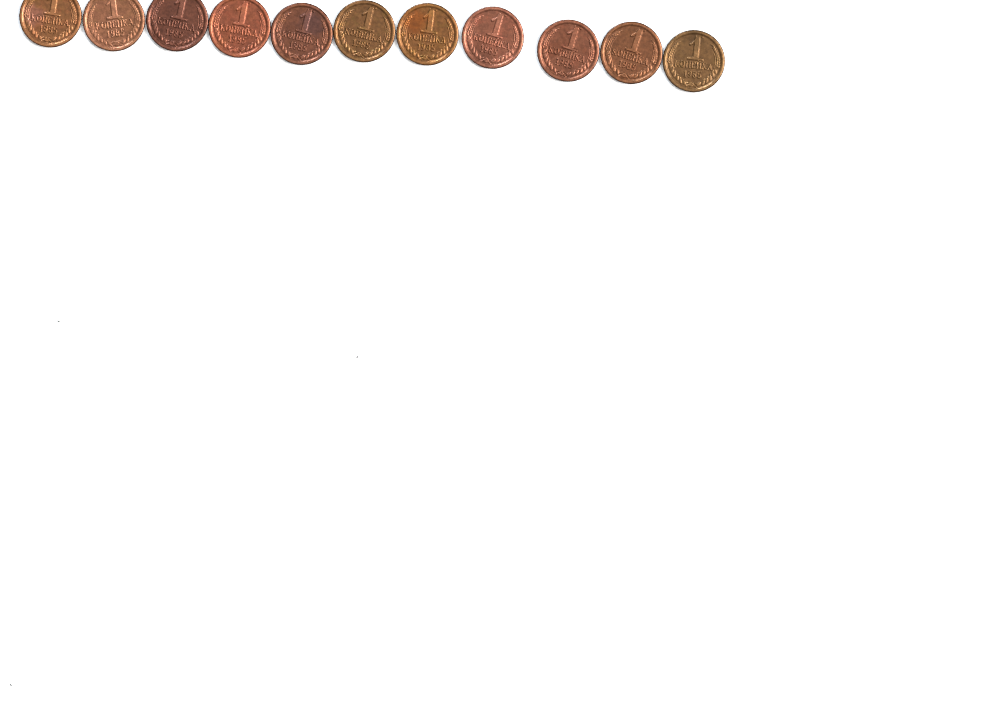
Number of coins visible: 11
